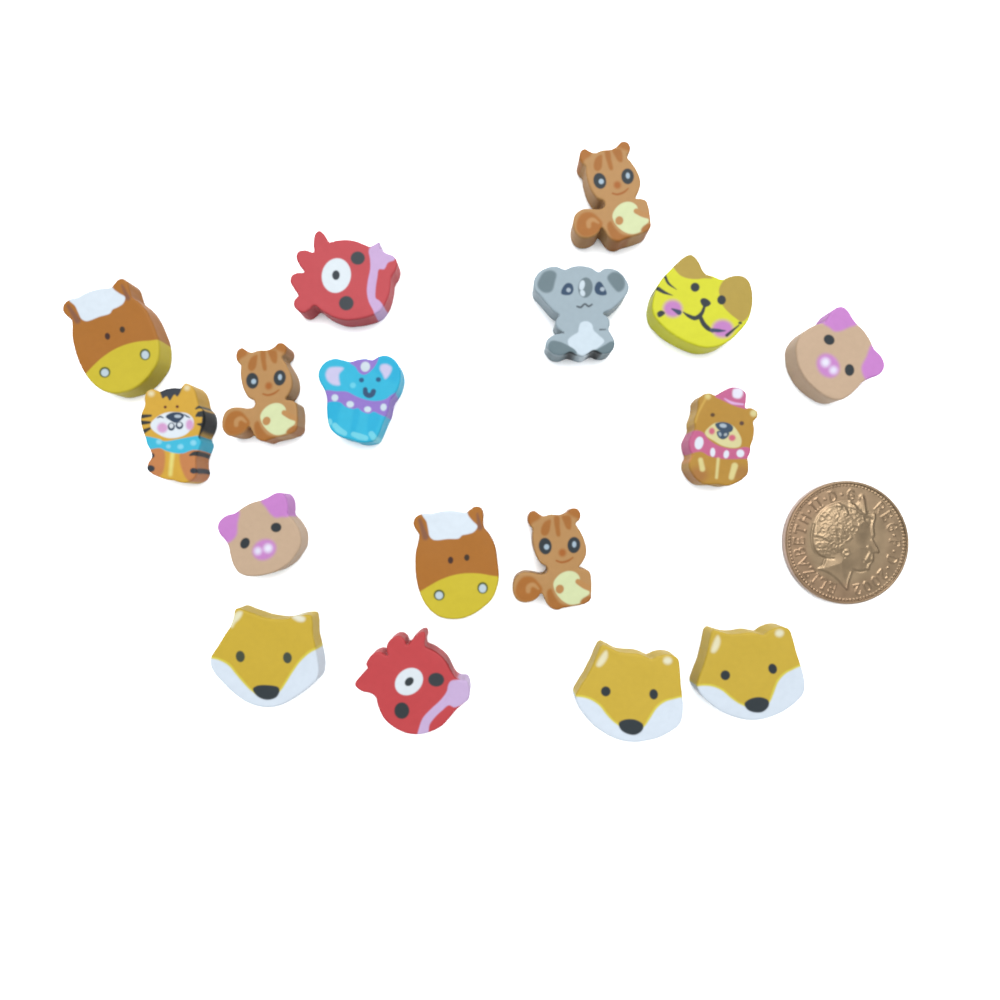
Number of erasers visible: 17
